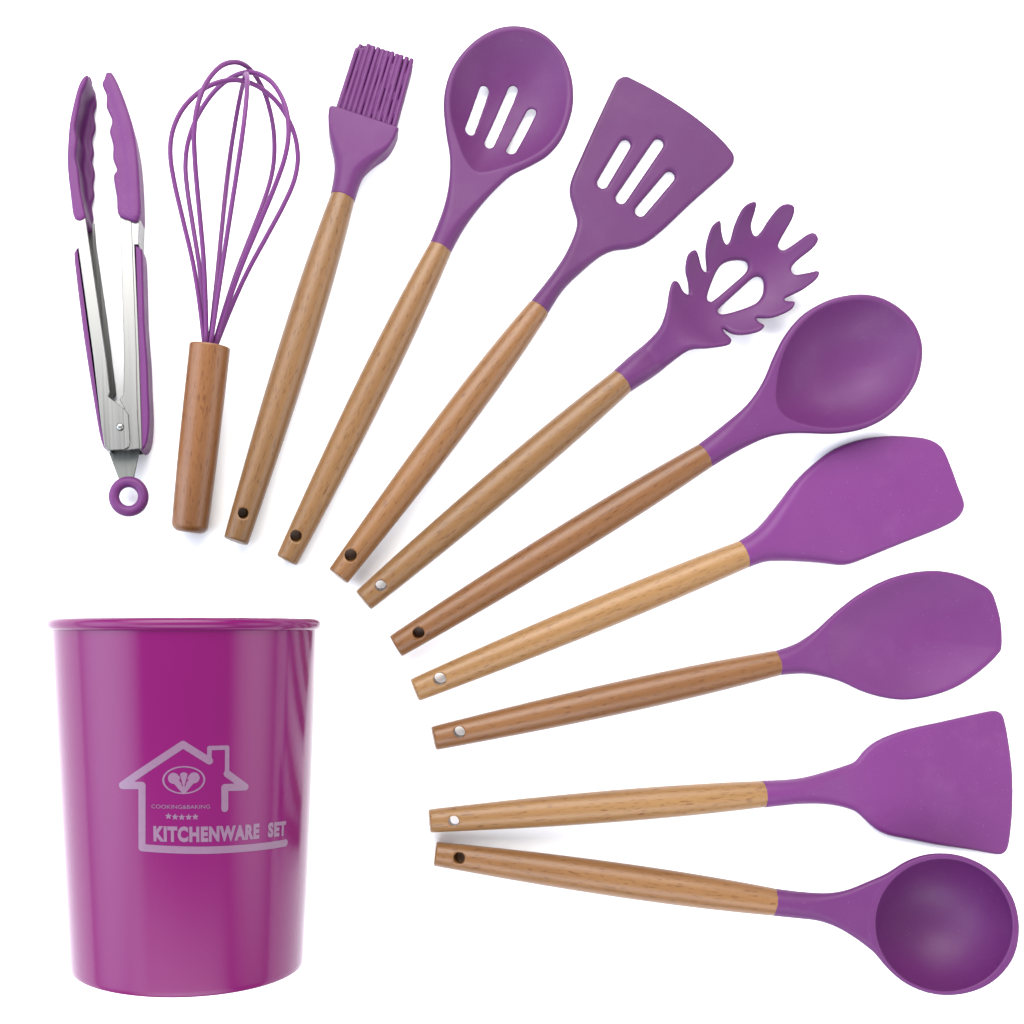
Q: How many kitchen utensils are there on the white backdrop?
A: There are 11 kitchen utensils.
